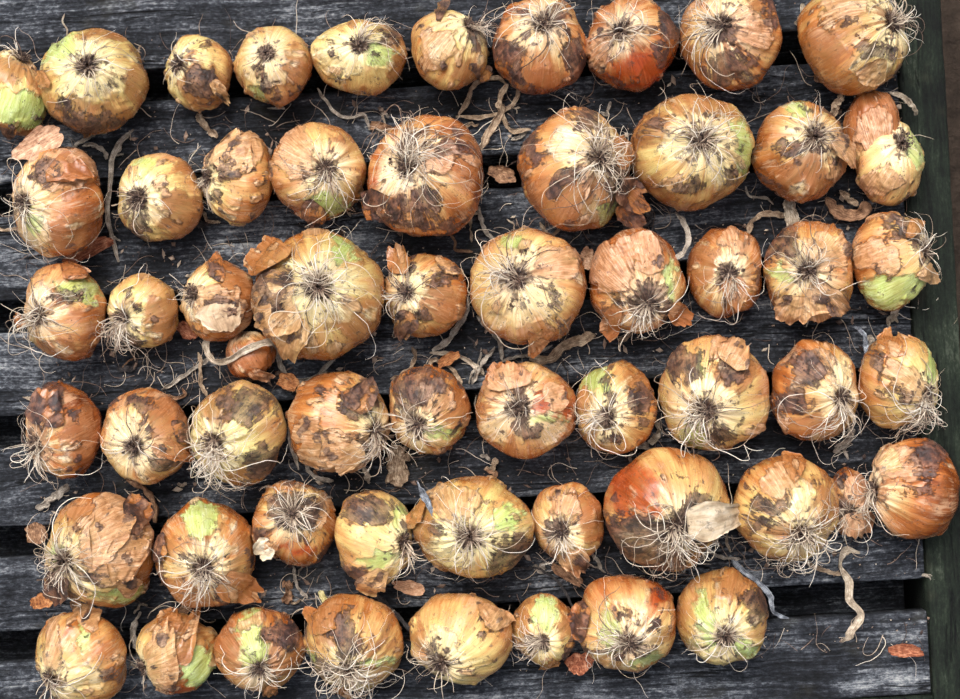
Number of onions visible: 58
